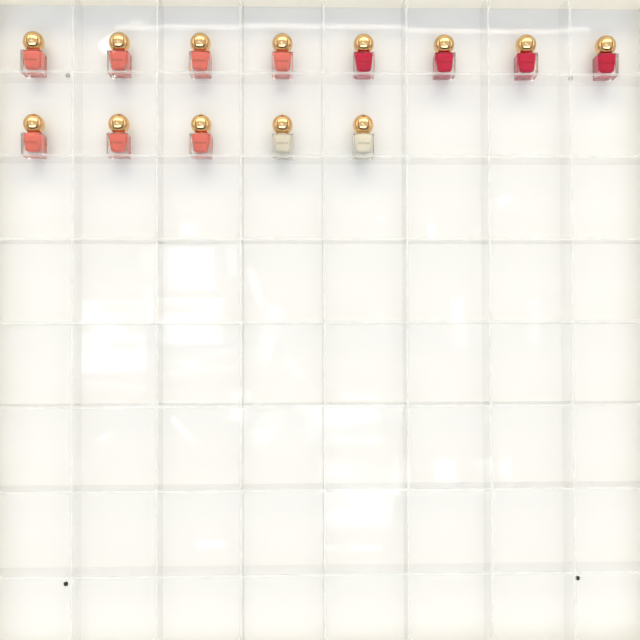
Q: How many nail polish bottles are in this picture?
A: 13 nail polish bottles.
